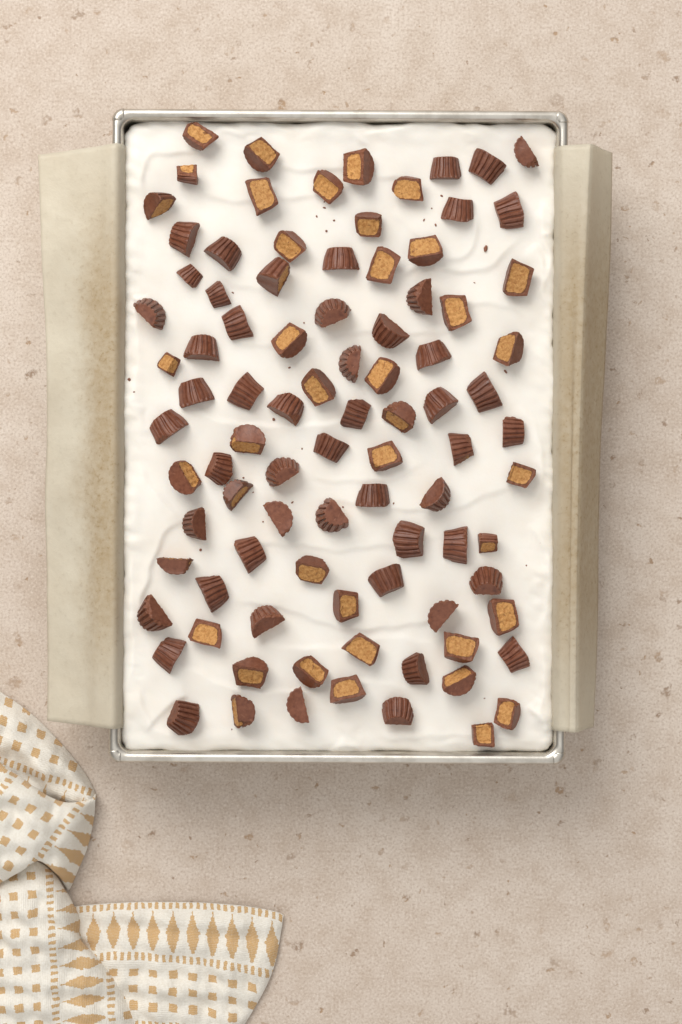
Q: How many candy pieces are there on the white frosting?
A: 91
